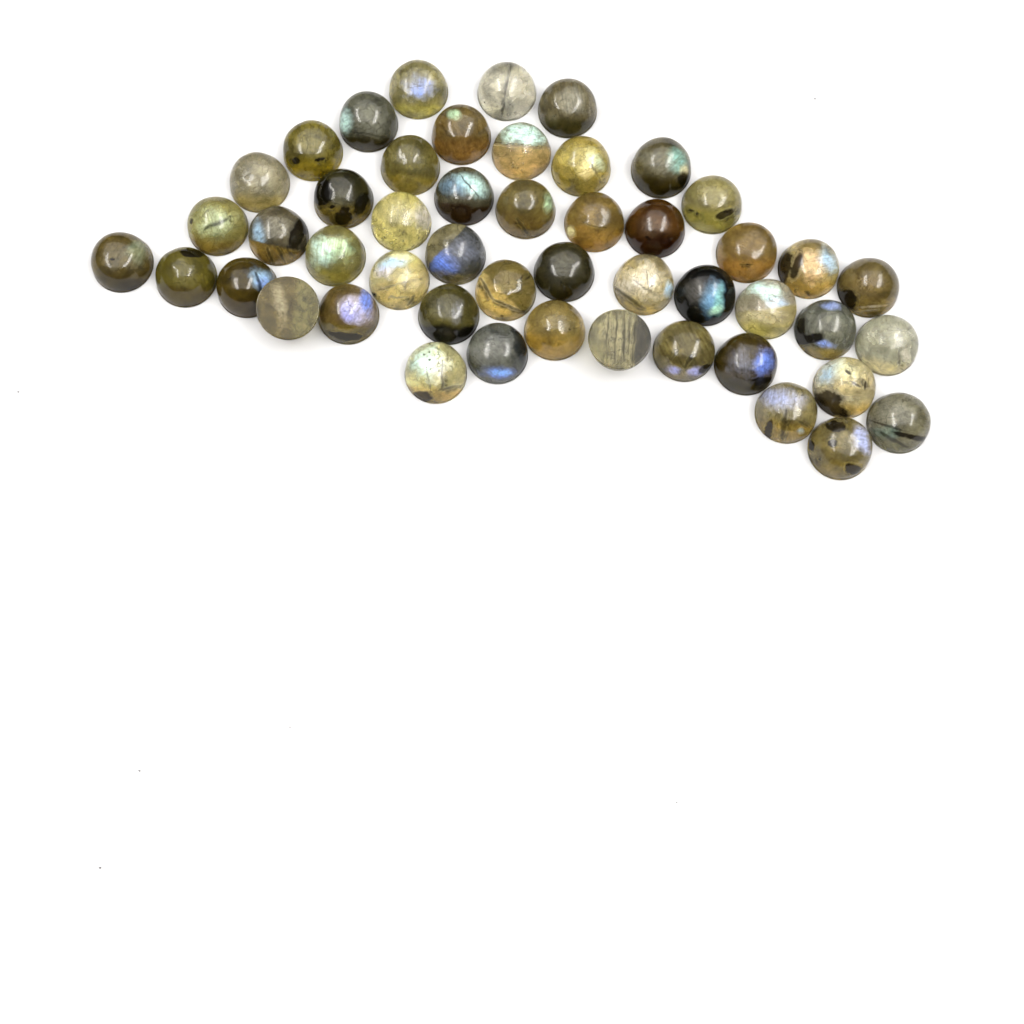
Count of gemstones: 49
